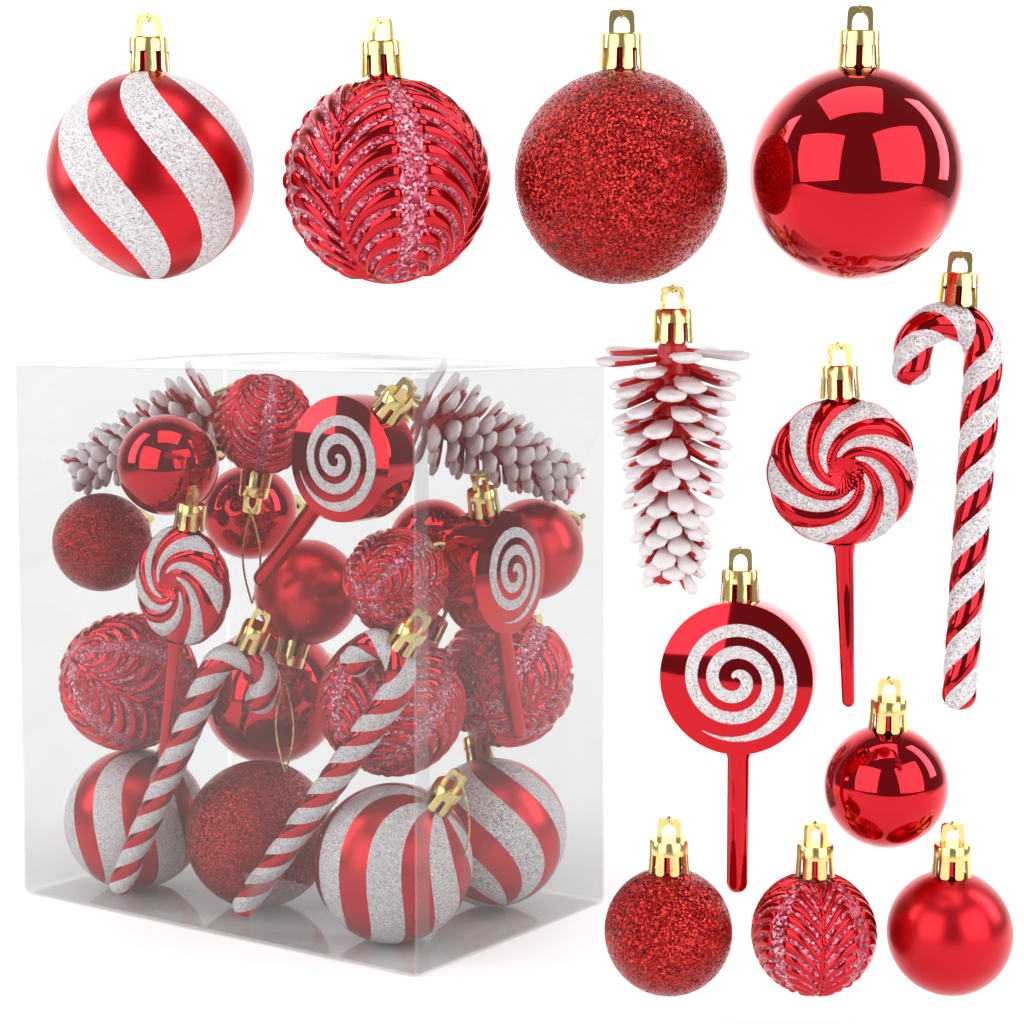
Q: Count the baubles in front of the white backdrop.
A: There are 24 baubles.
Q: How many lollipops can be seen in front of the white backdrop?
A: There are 5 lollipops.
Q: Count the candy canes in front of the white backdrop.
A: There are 3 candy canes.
